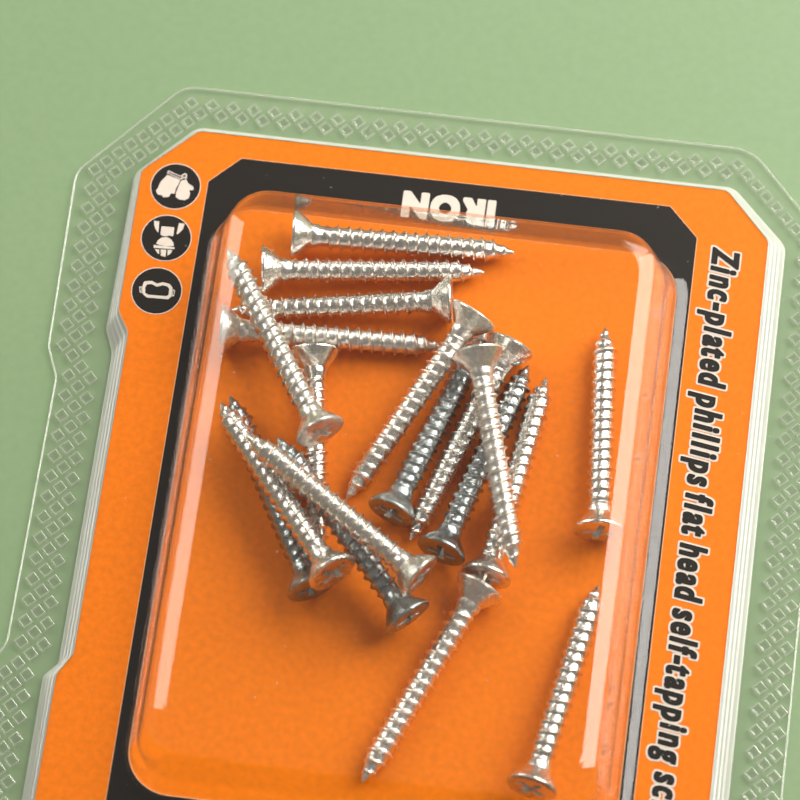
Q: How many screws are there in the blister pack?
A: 19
